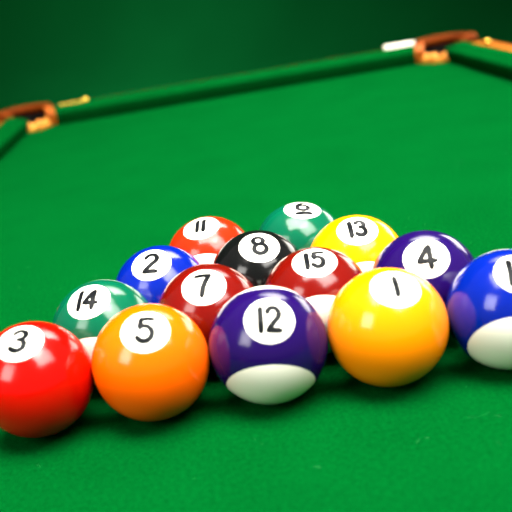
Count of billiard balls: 14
